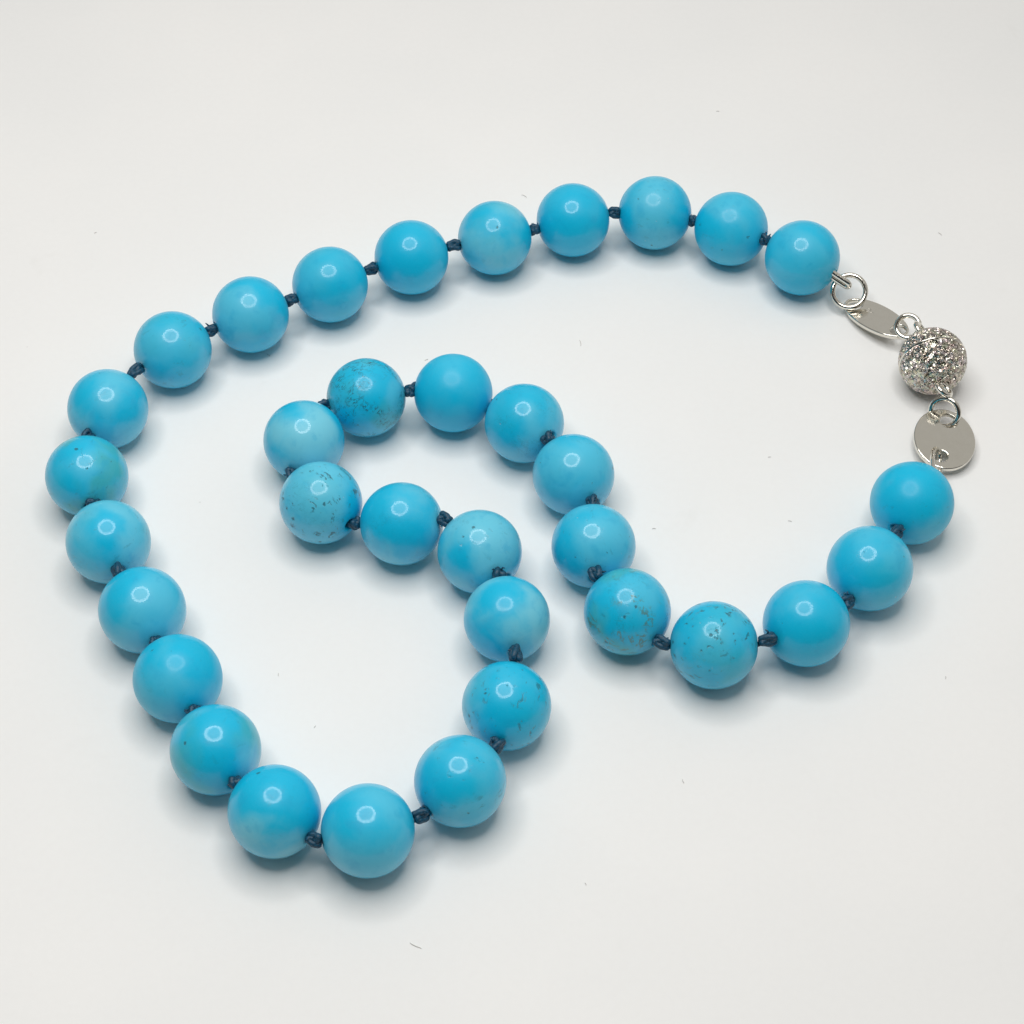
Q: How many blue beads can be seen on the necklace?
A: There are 34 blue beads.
